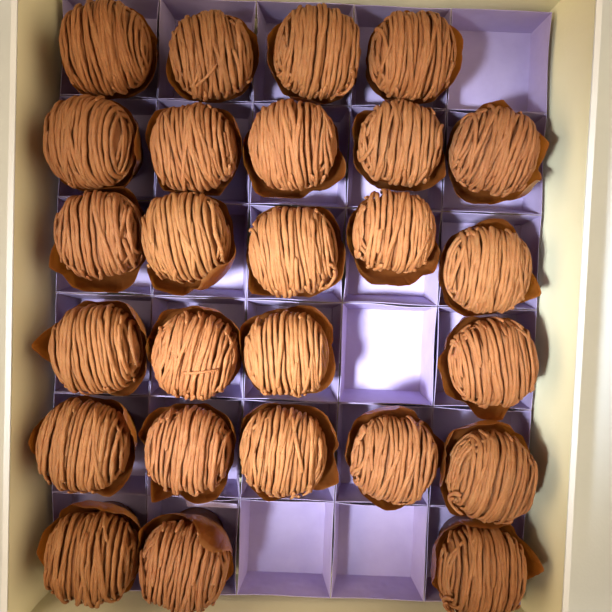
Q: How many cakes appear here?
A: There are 26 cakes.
